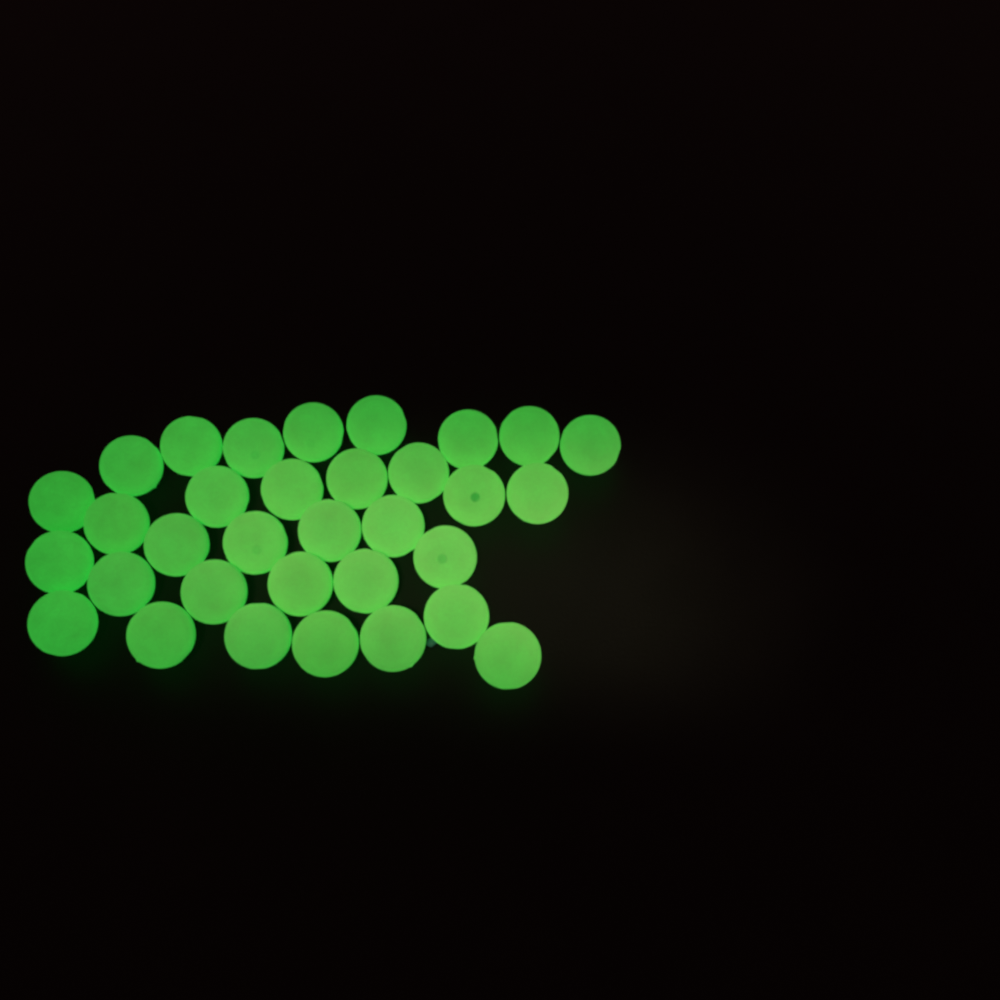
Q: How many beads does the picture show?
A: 33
